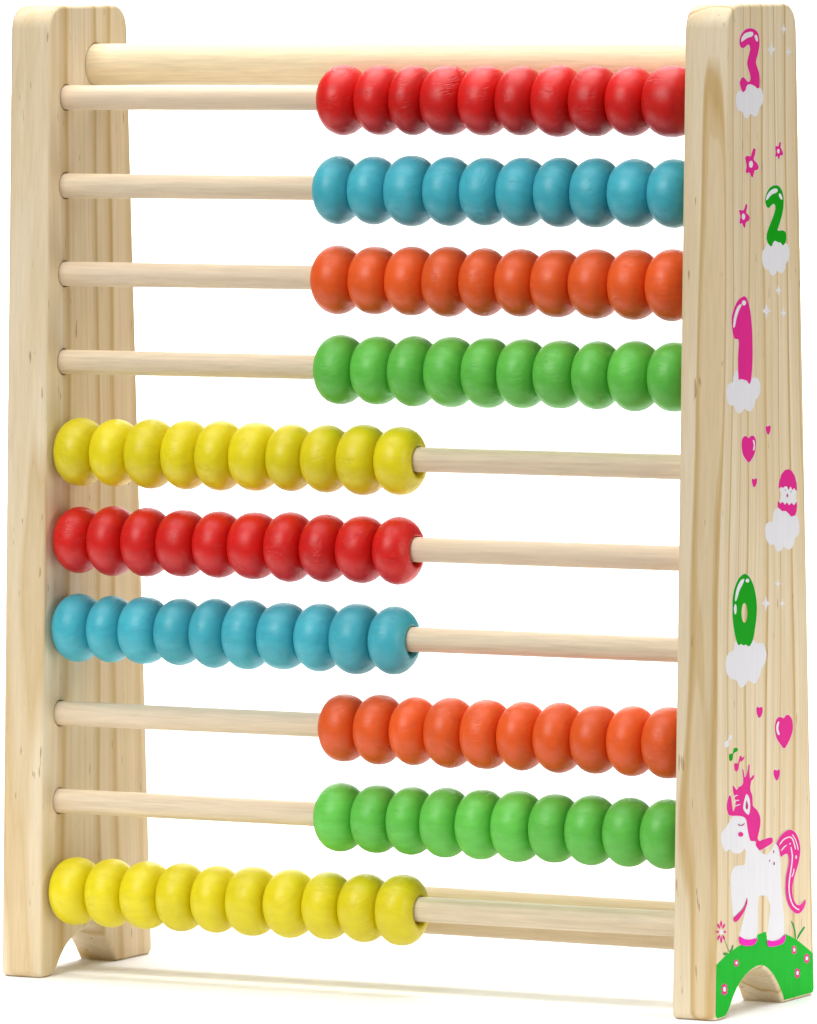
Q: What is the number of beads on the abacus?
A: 100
